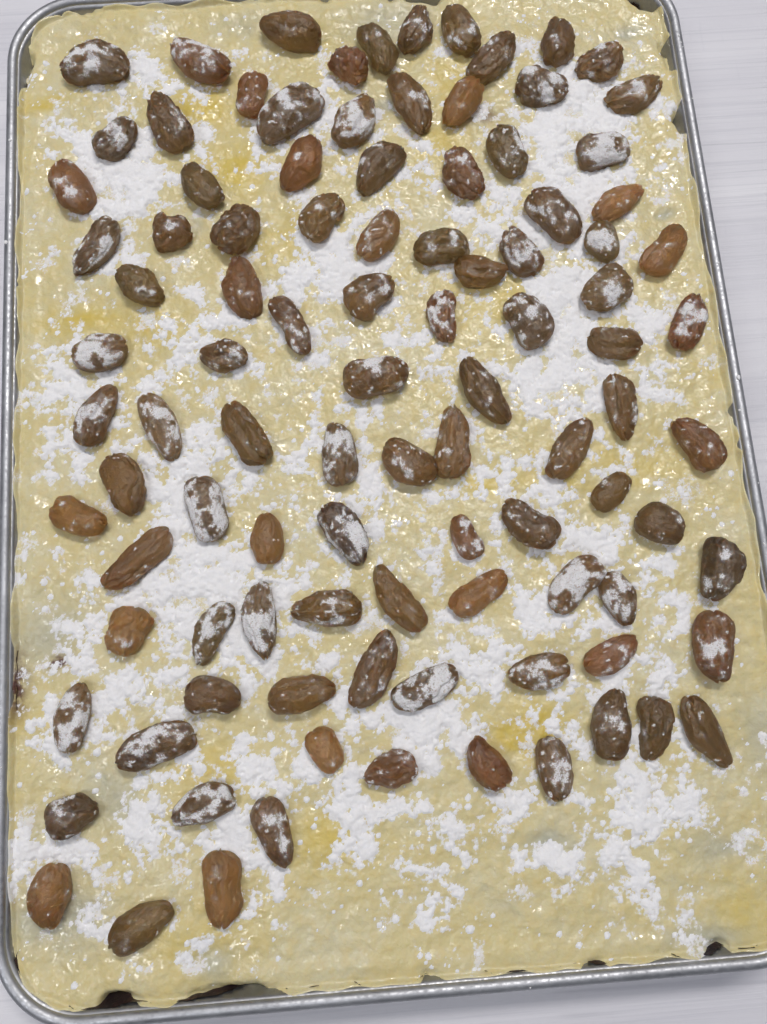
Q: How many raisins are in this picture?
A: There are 101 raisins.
